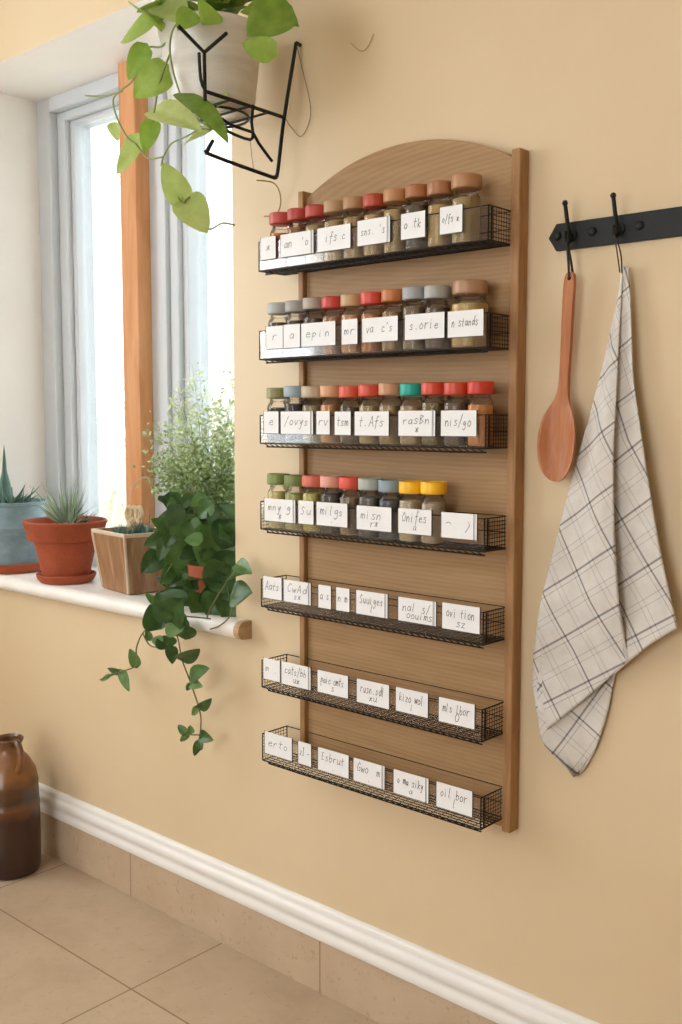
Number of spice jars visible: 40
